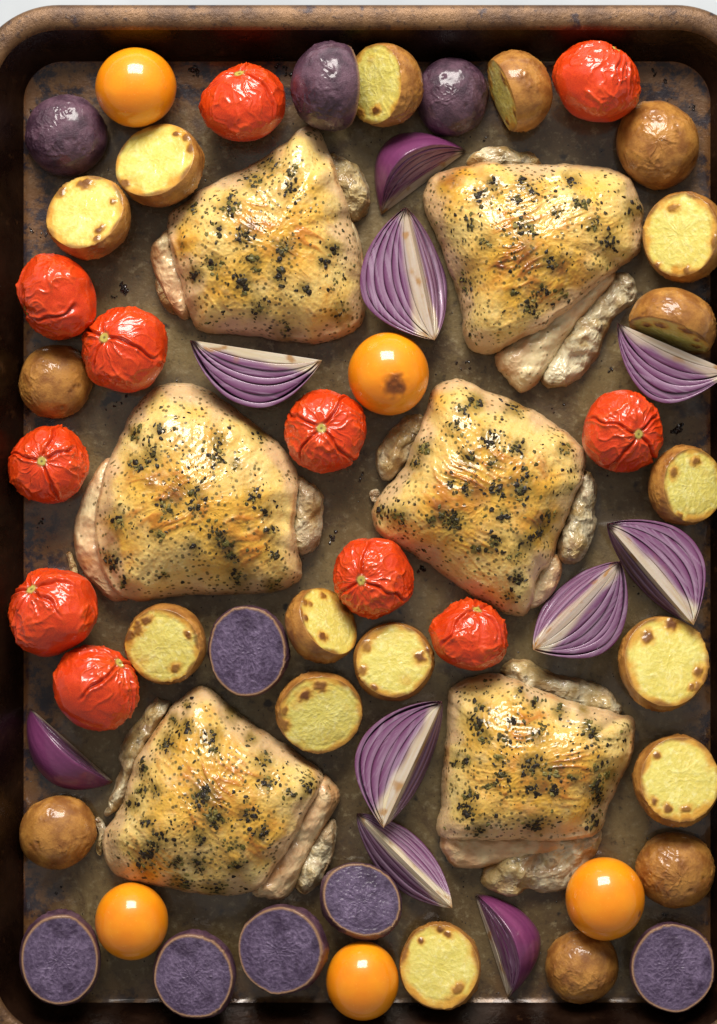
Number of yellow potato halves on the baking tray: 19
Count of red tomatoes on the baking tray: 11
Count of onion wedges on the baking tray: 10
